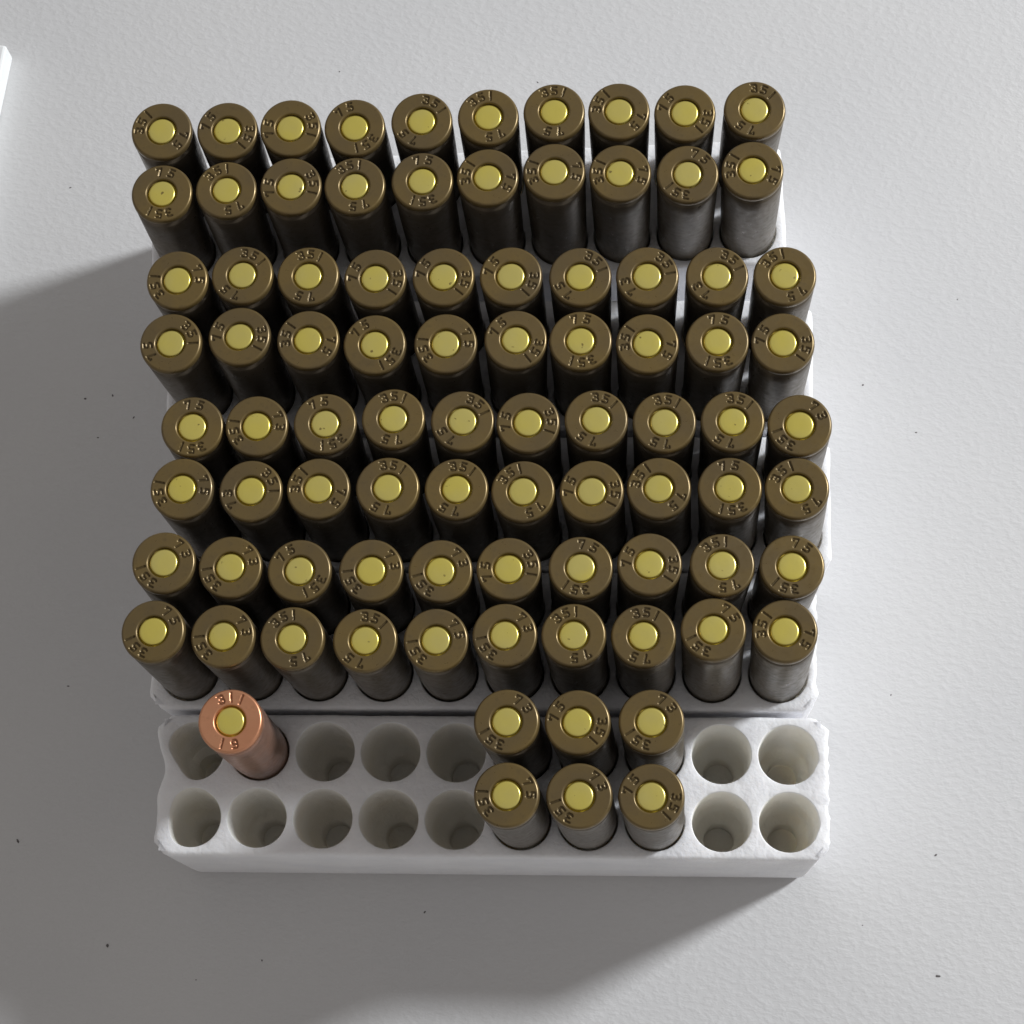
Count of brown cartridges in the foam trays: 86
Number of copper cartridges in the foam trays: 1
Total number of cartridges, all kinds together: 87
